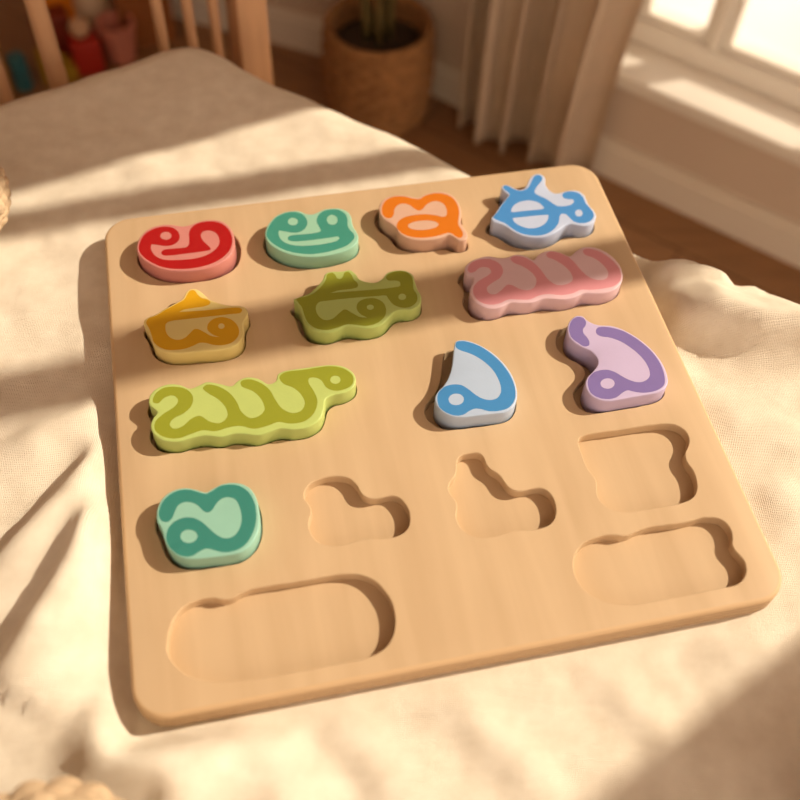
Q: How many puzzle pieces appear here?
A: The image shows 11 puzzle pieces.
